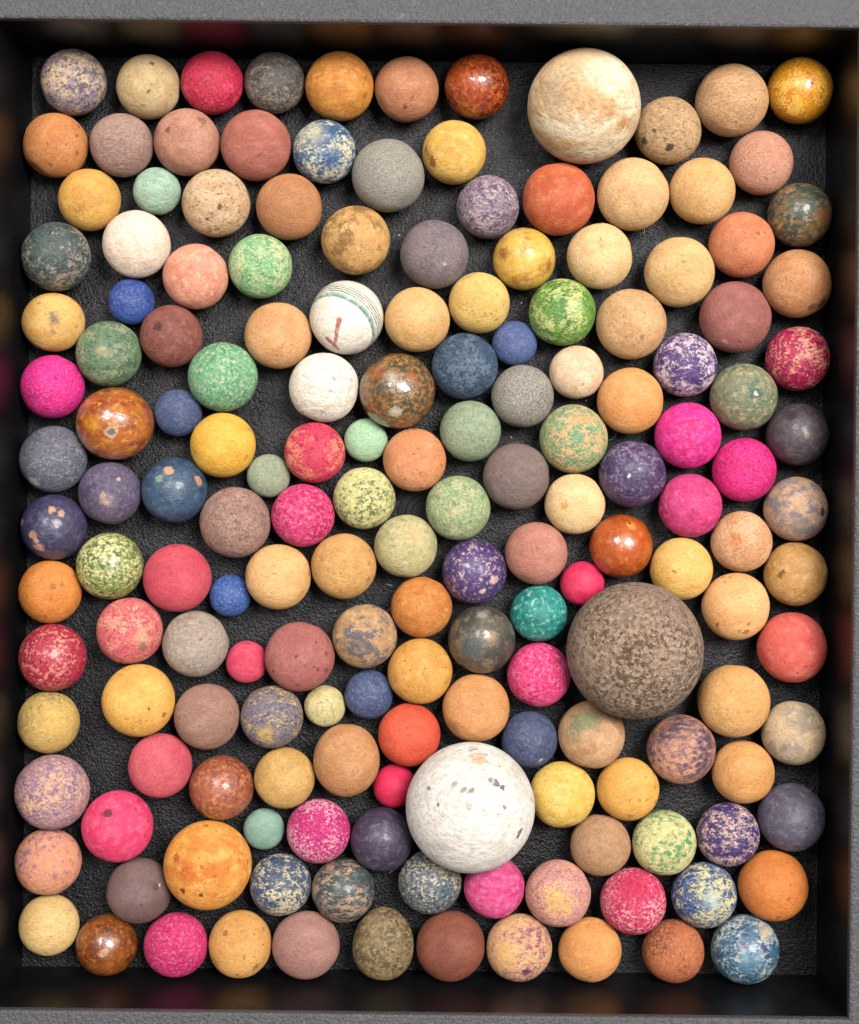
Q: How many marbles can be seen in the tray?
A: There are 168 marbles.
